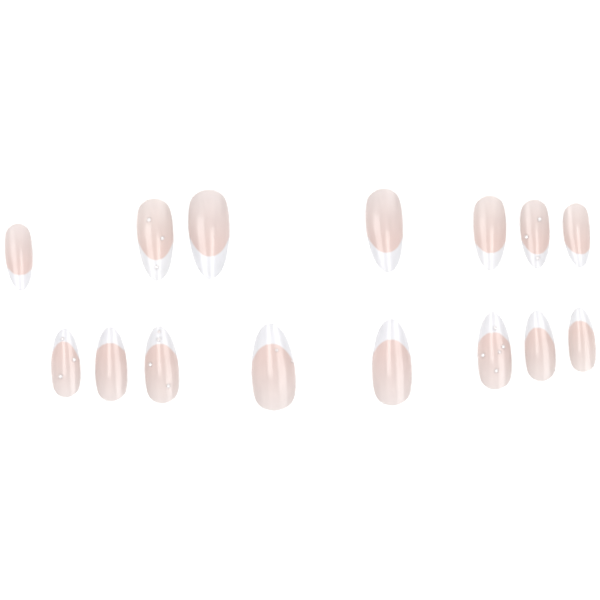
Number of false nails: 15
